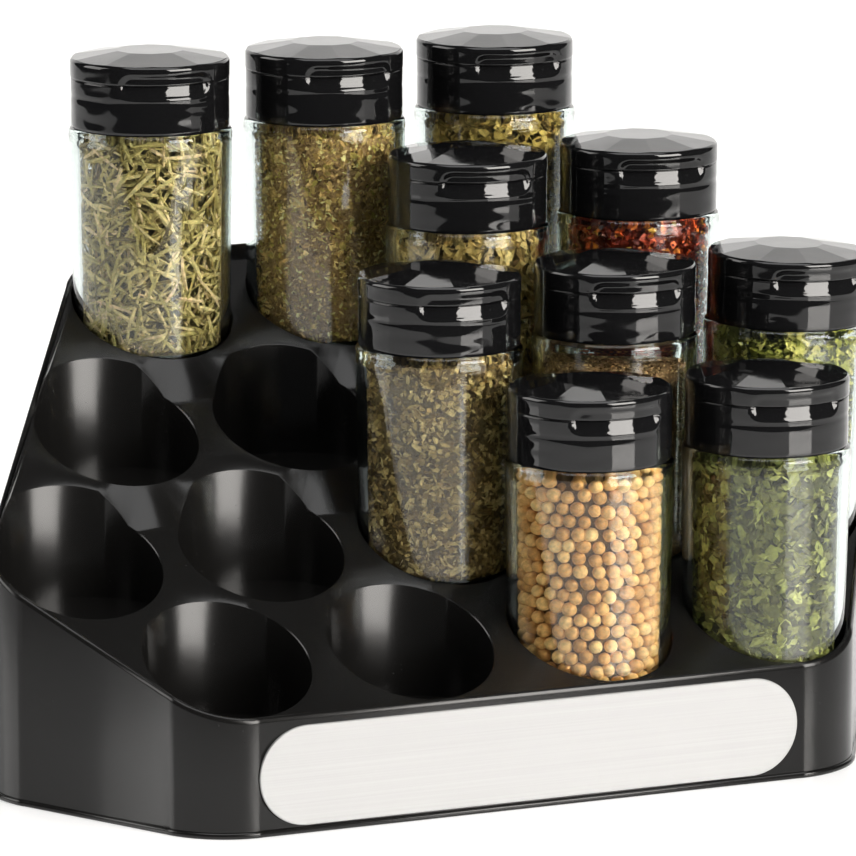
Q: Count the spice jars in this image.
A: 10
